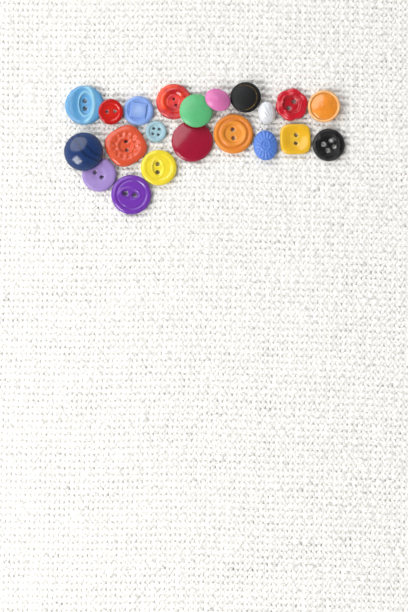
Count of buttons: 21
